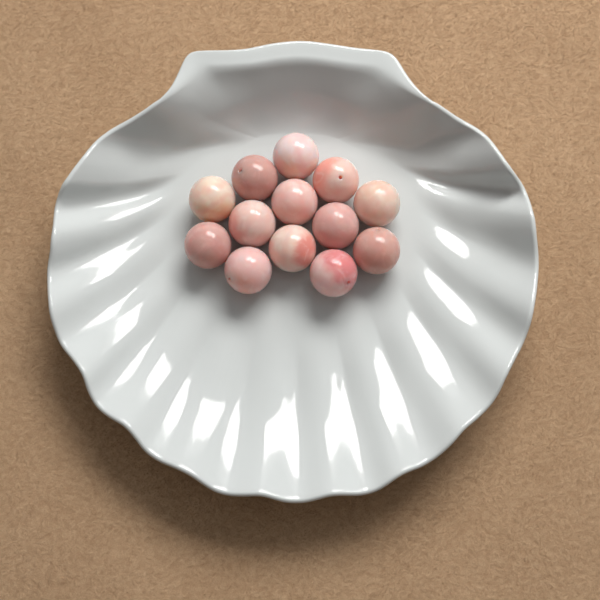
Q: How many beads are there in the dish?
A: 13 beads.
